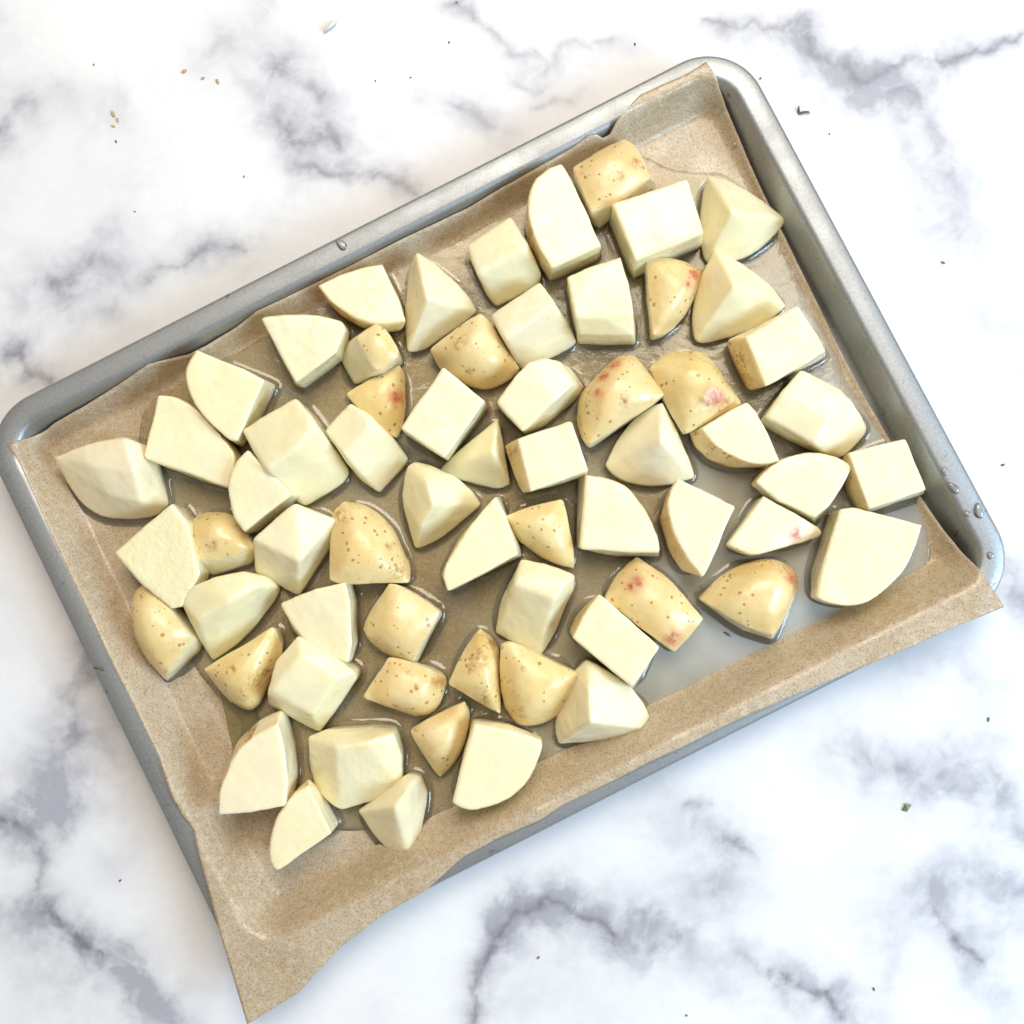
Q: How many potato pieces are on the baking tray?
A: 64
